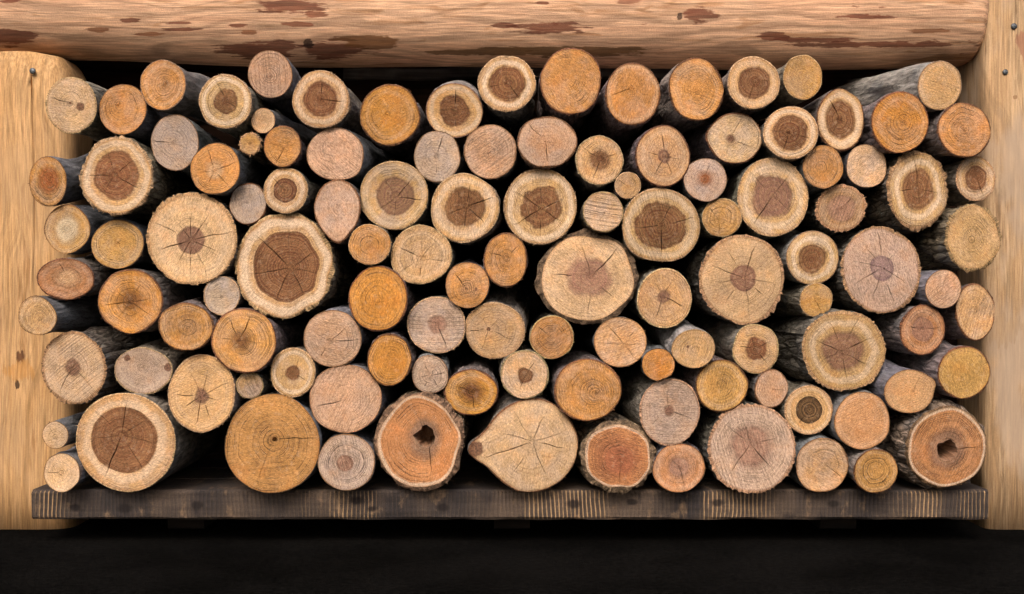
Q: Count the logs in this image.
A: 115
